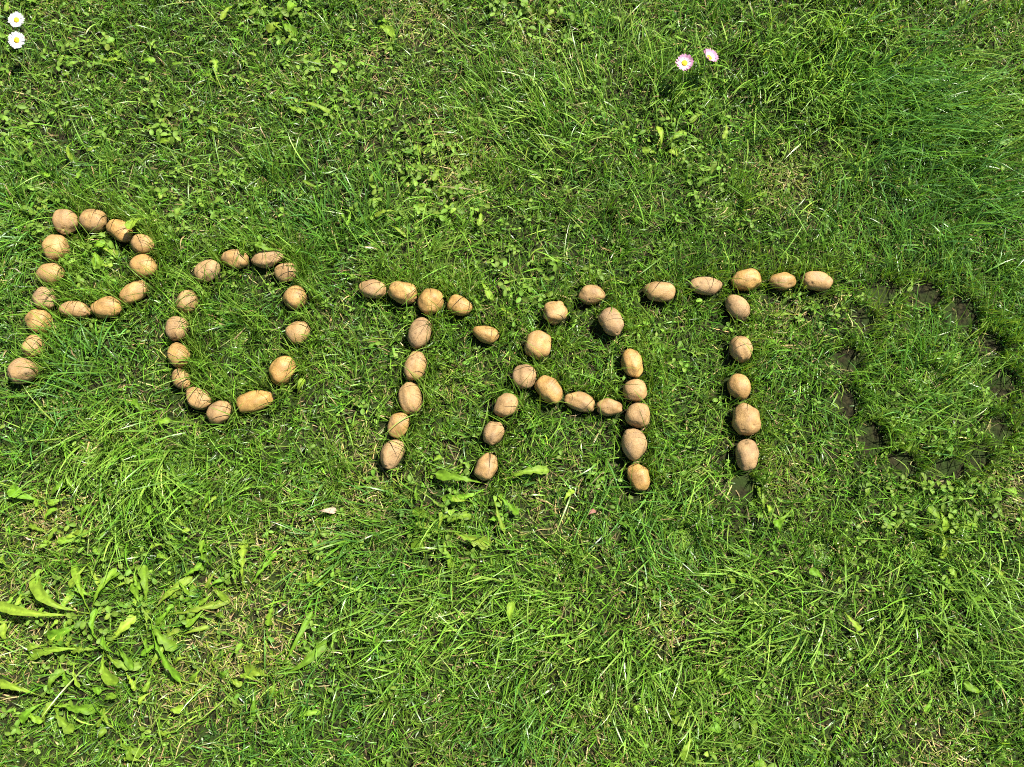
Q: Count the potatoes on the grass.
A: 64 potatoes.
